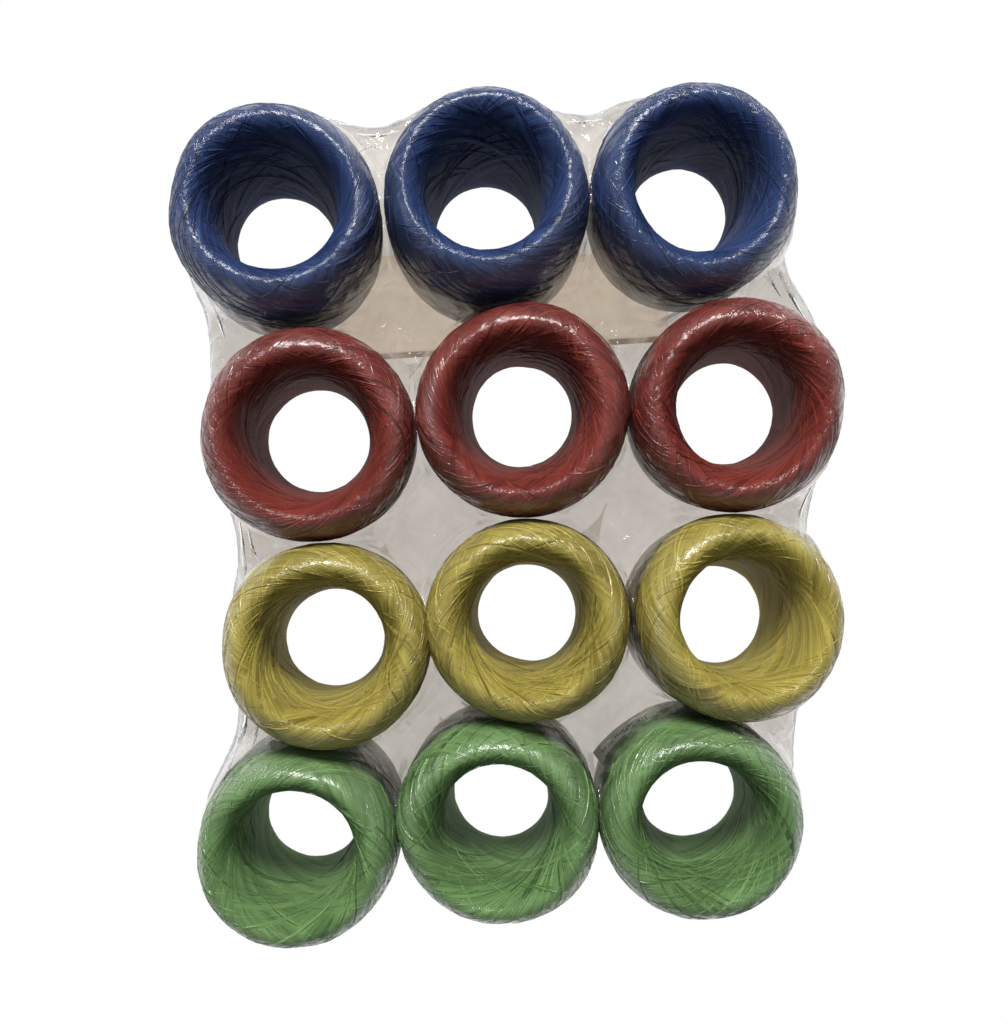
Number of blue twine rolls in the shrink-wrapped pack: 3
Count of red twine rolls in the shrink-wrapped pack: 3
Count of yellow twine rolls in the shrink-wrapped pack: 3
